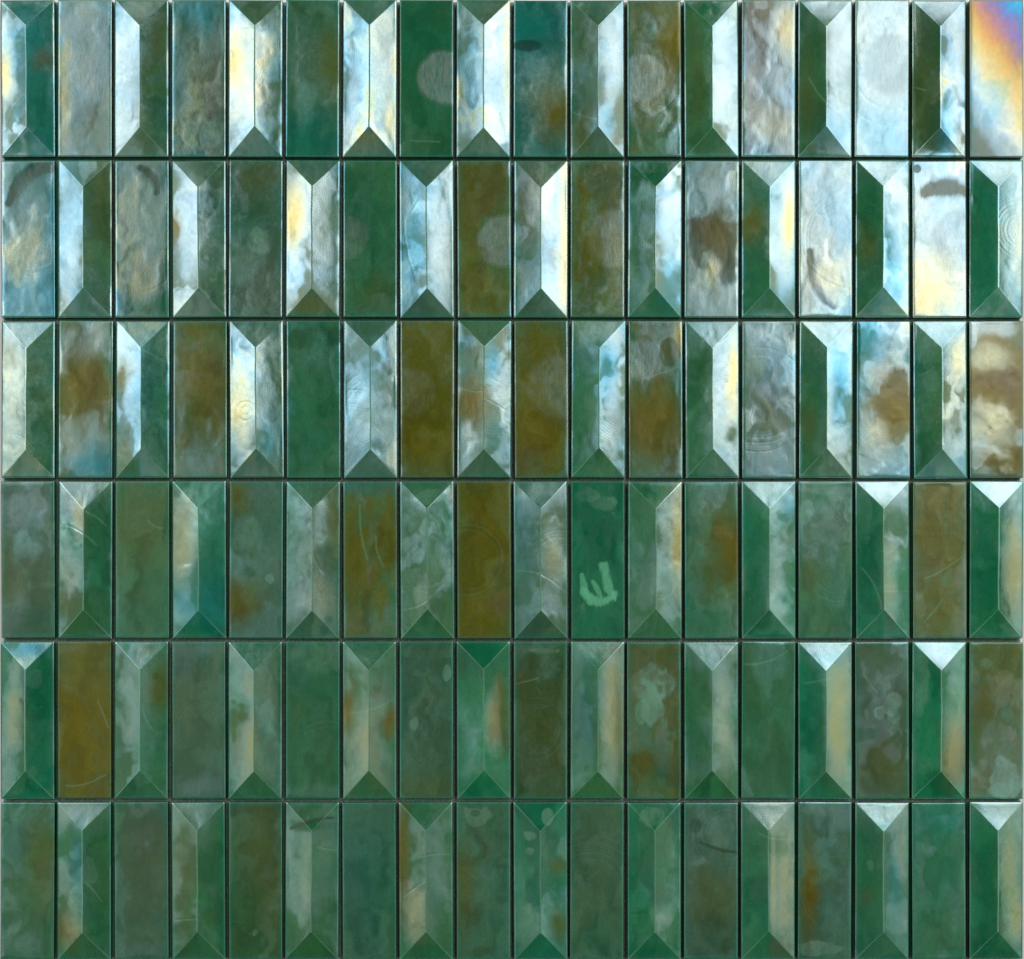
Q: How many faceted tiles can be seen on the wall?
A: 54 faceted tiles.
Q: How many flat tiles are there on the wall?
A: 54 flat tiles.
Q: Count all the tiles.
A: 108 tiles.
